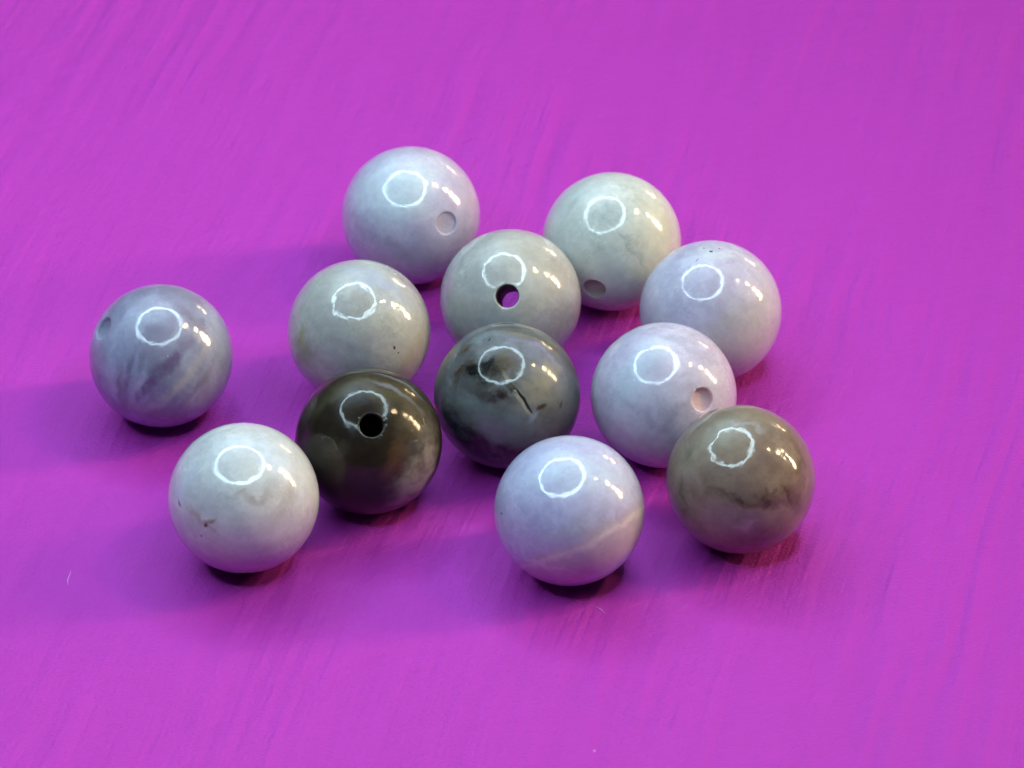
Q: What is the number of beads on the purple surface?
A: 12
